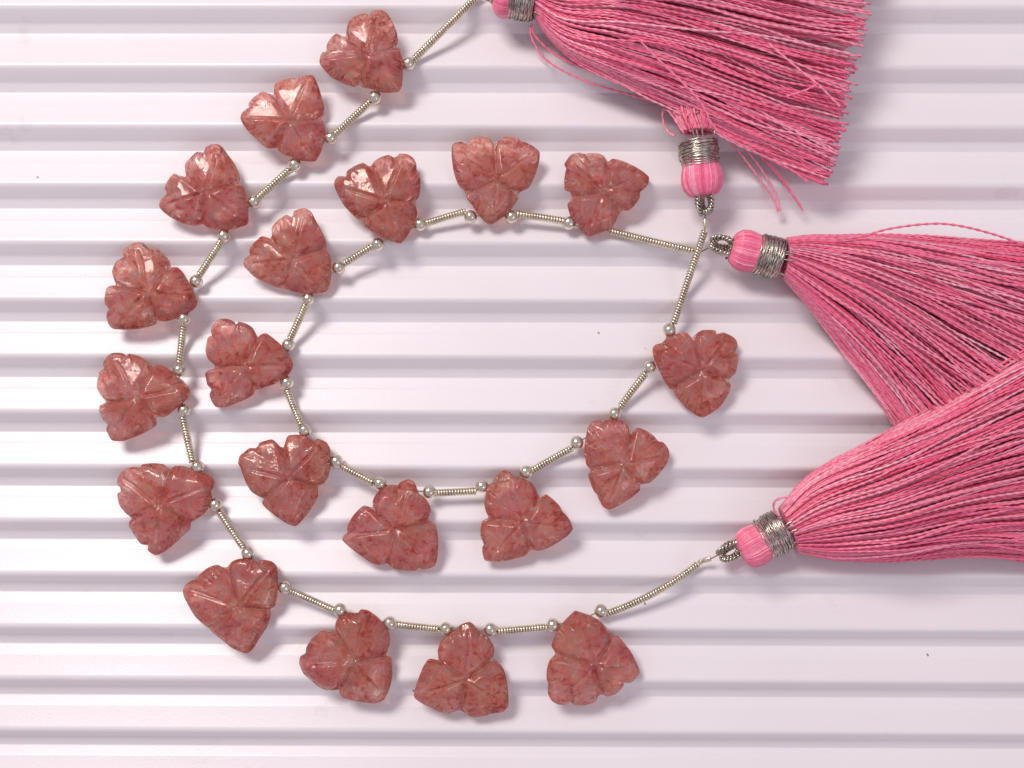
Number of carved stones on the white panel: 20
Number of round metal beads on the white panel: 39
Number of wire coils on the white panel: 22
